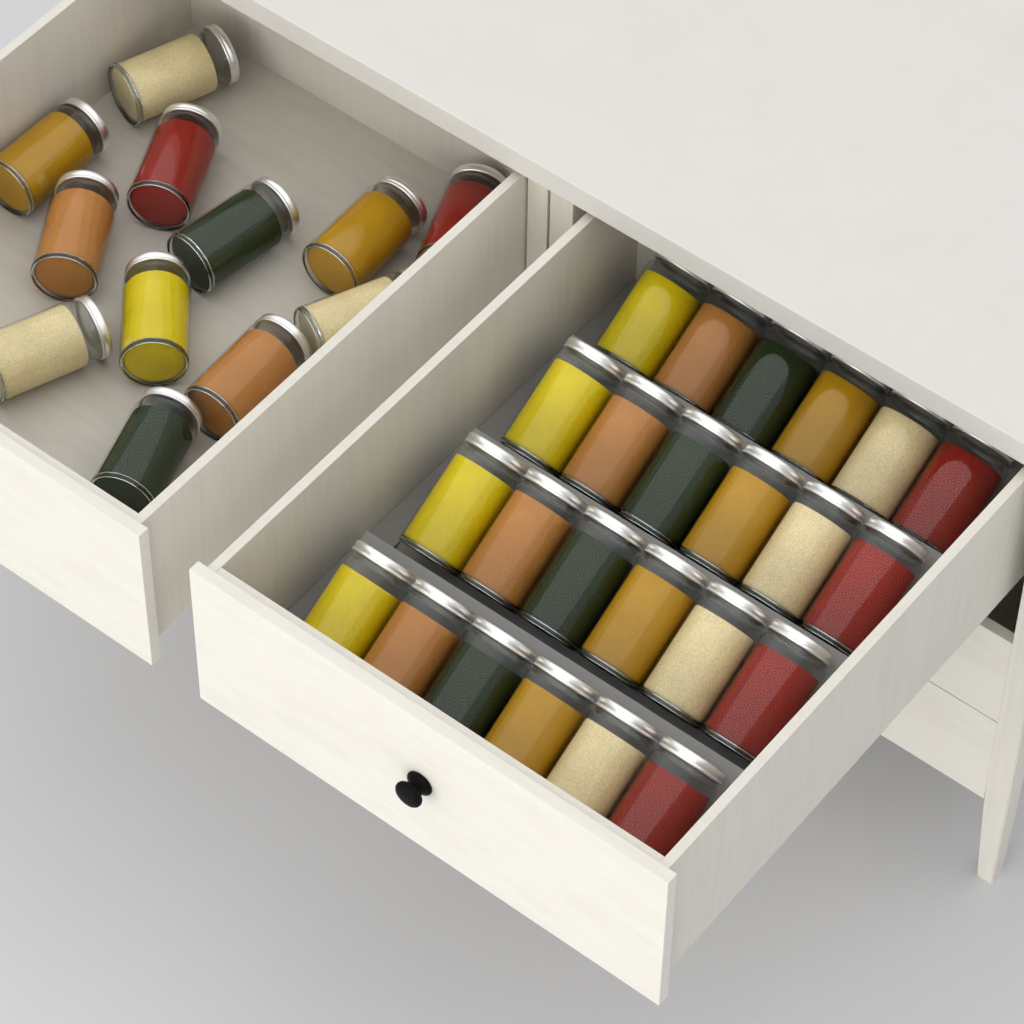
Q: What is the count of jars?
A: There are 36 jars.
